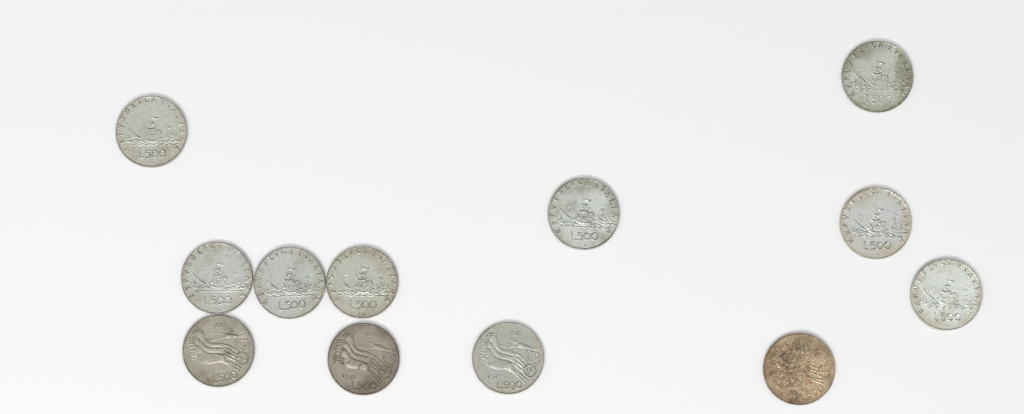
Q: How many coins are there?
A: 12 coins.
